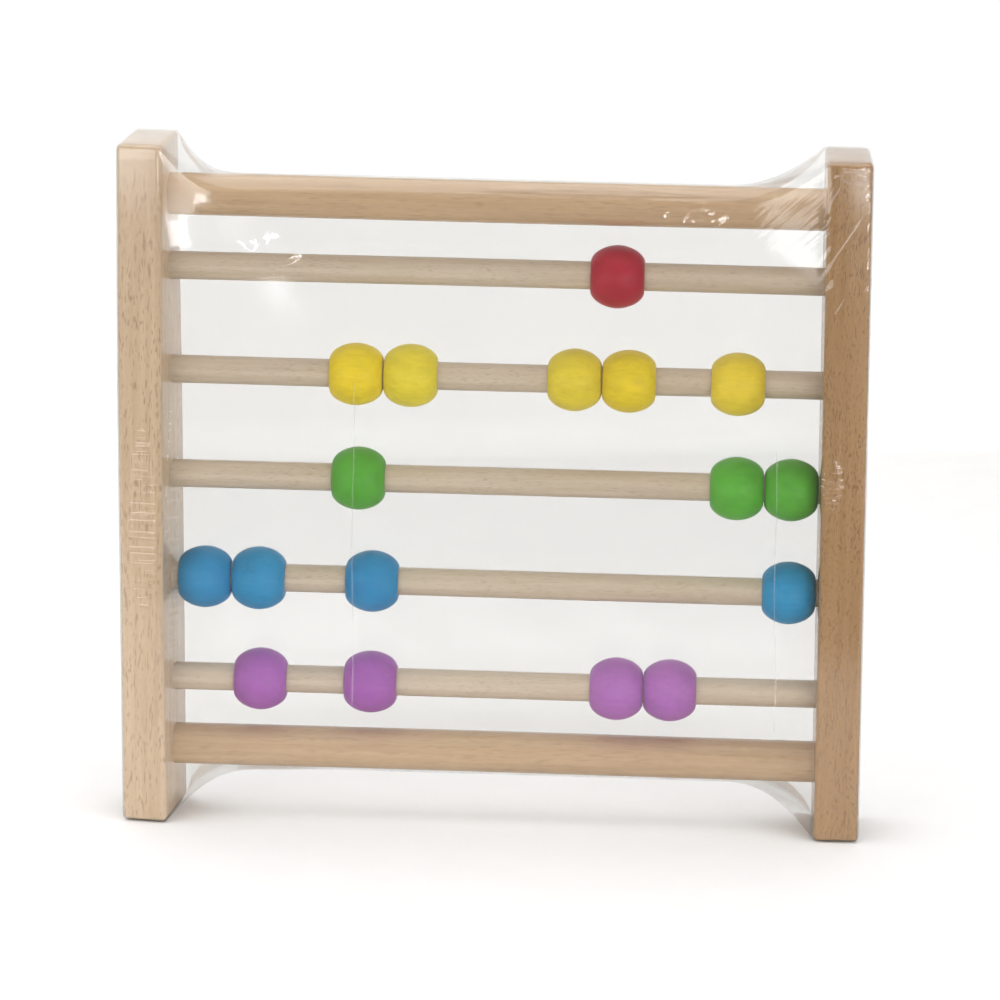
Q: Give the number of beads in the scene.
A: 17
